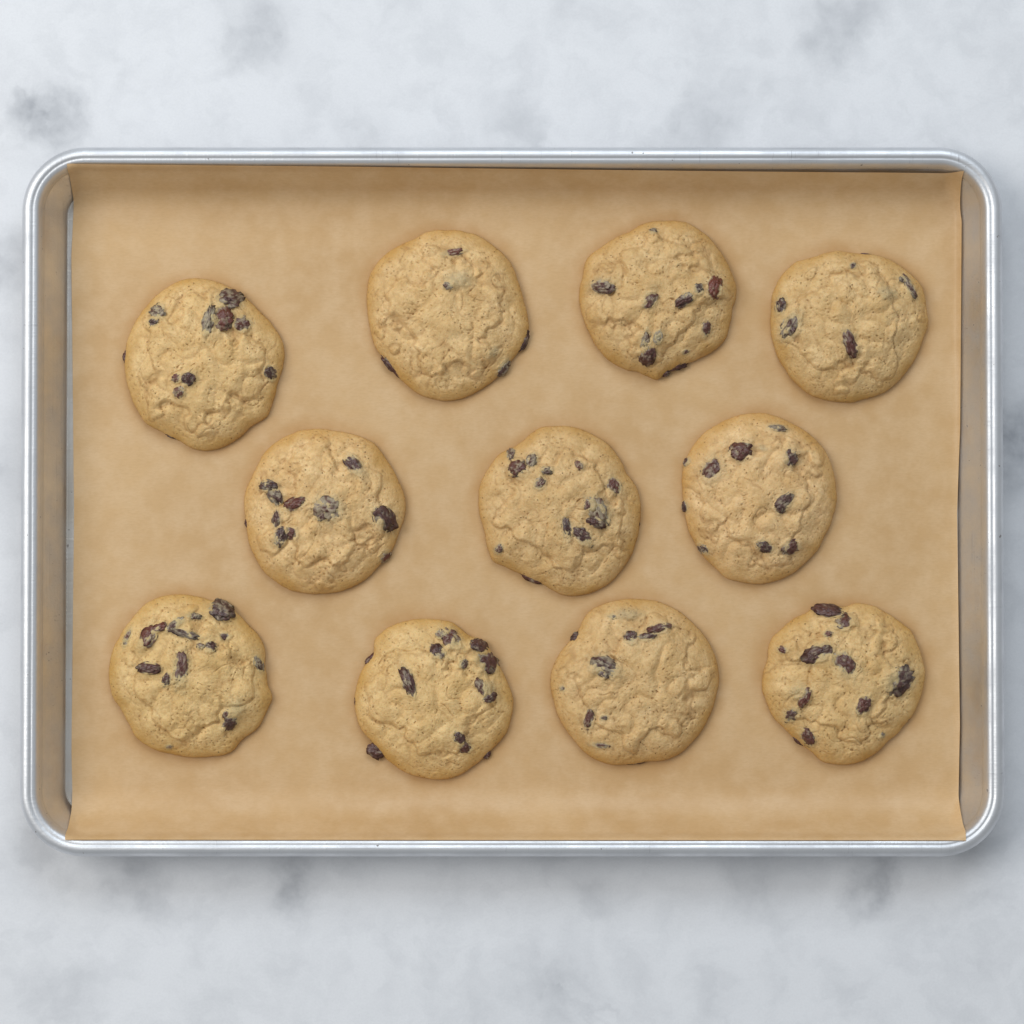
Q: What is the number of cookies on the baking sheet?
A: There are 11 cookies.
